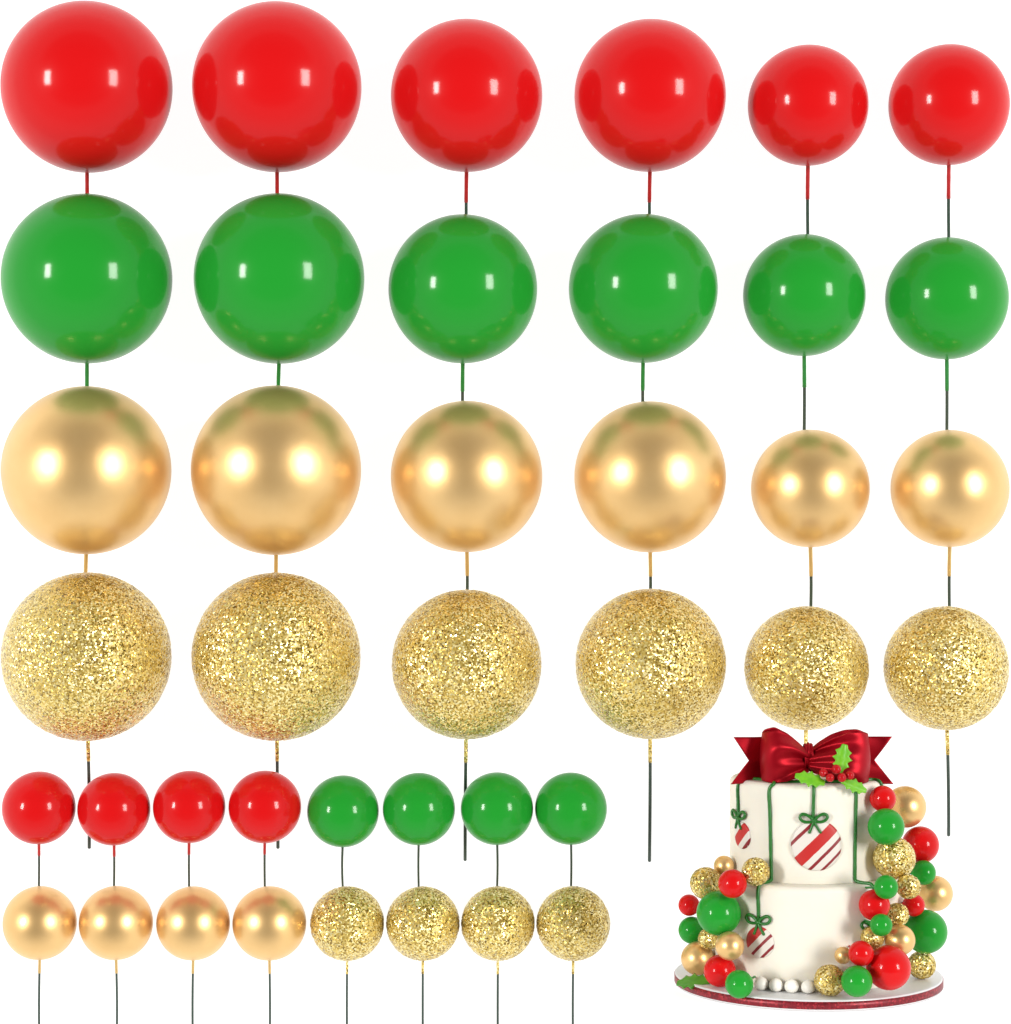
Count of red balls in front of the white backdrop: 19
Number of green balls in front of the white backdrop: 19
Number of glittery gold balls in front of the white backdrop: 19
